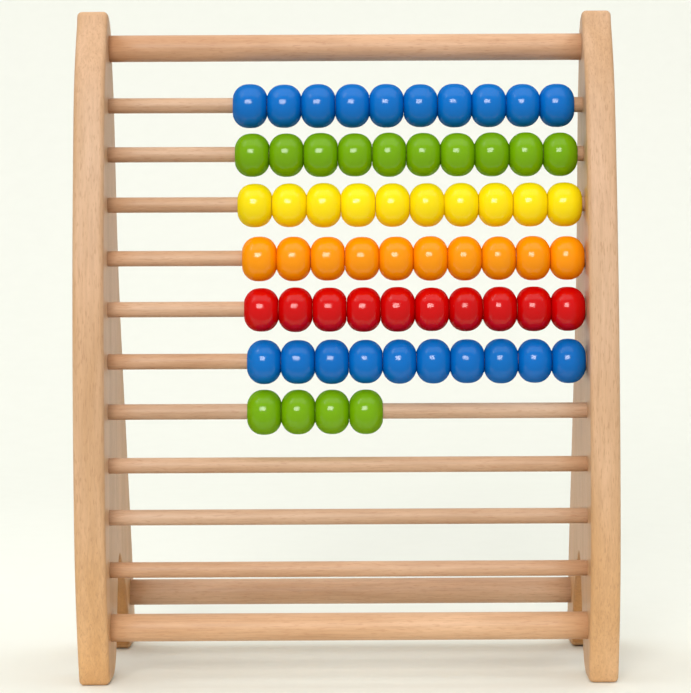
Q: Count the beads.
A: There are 64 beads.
